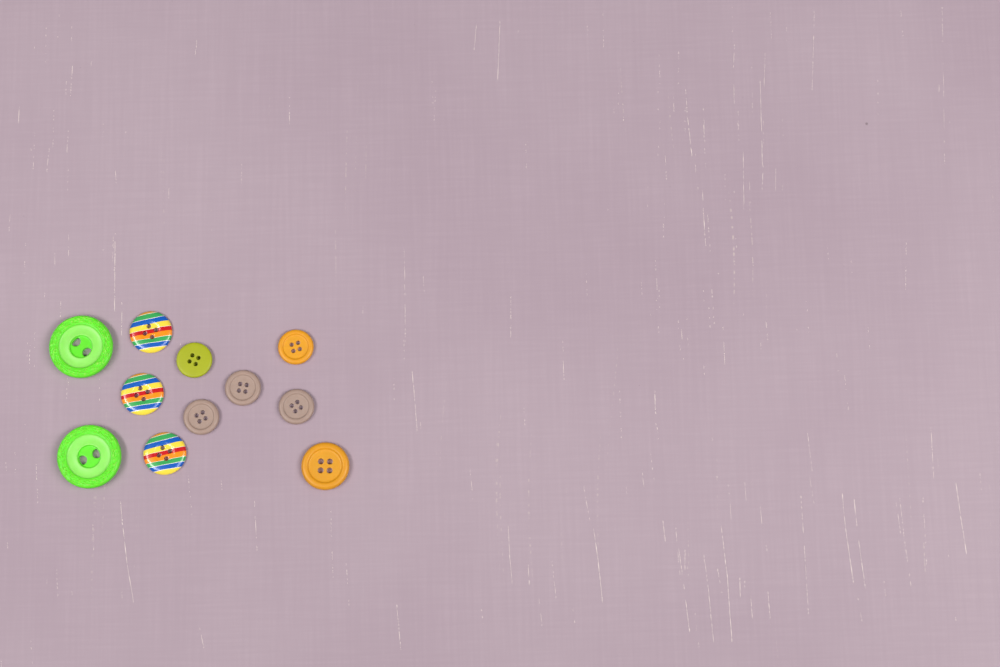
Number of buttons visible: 11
